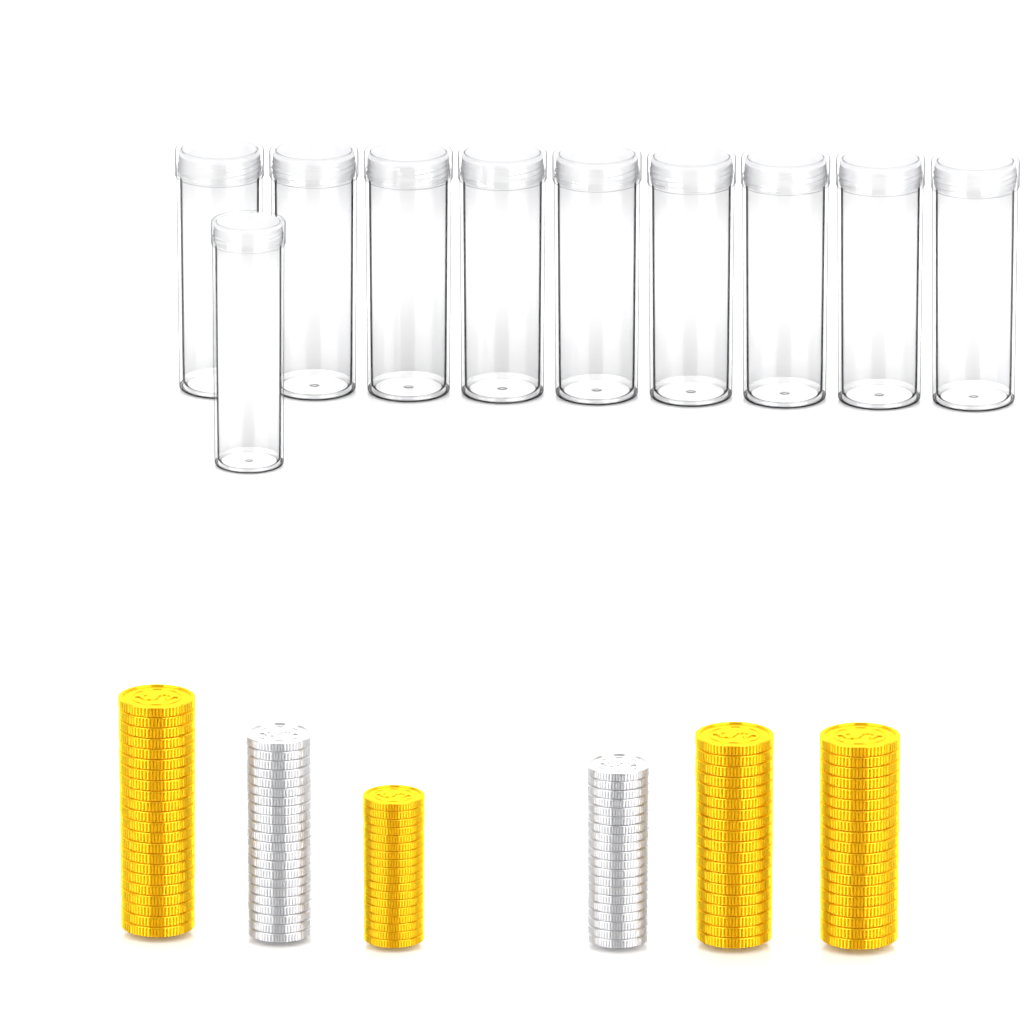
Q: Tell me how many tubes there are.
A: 10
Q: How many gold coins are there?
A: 78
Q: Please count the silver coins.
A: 42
